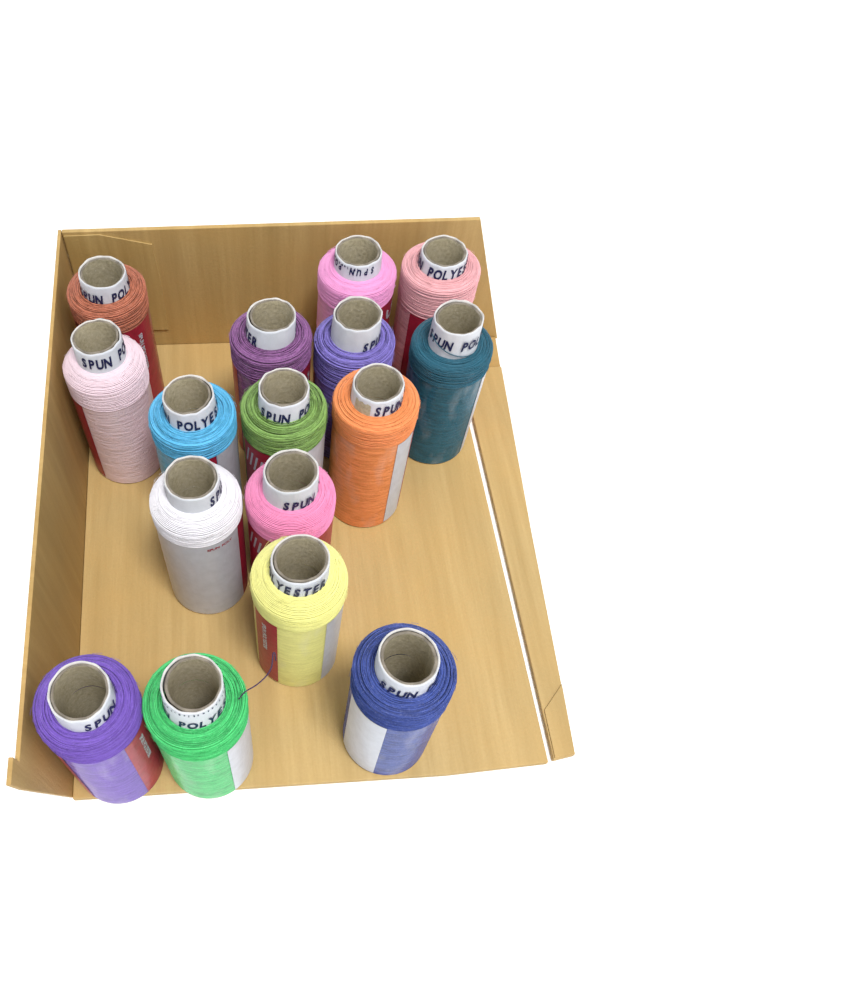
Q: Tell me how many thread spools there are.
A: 16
